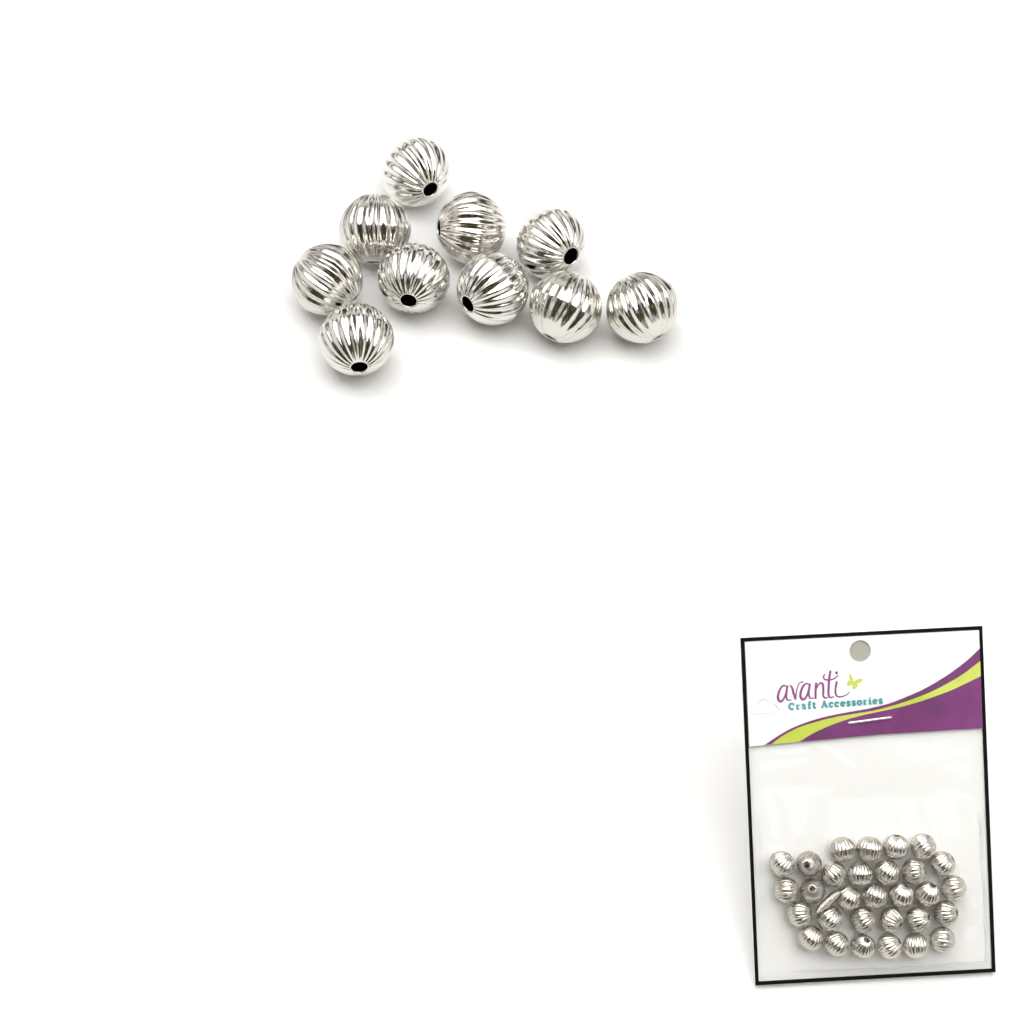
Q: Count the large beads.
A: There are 10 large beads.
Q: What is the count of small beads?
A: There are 30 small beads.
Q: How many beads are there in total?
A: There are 40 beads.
